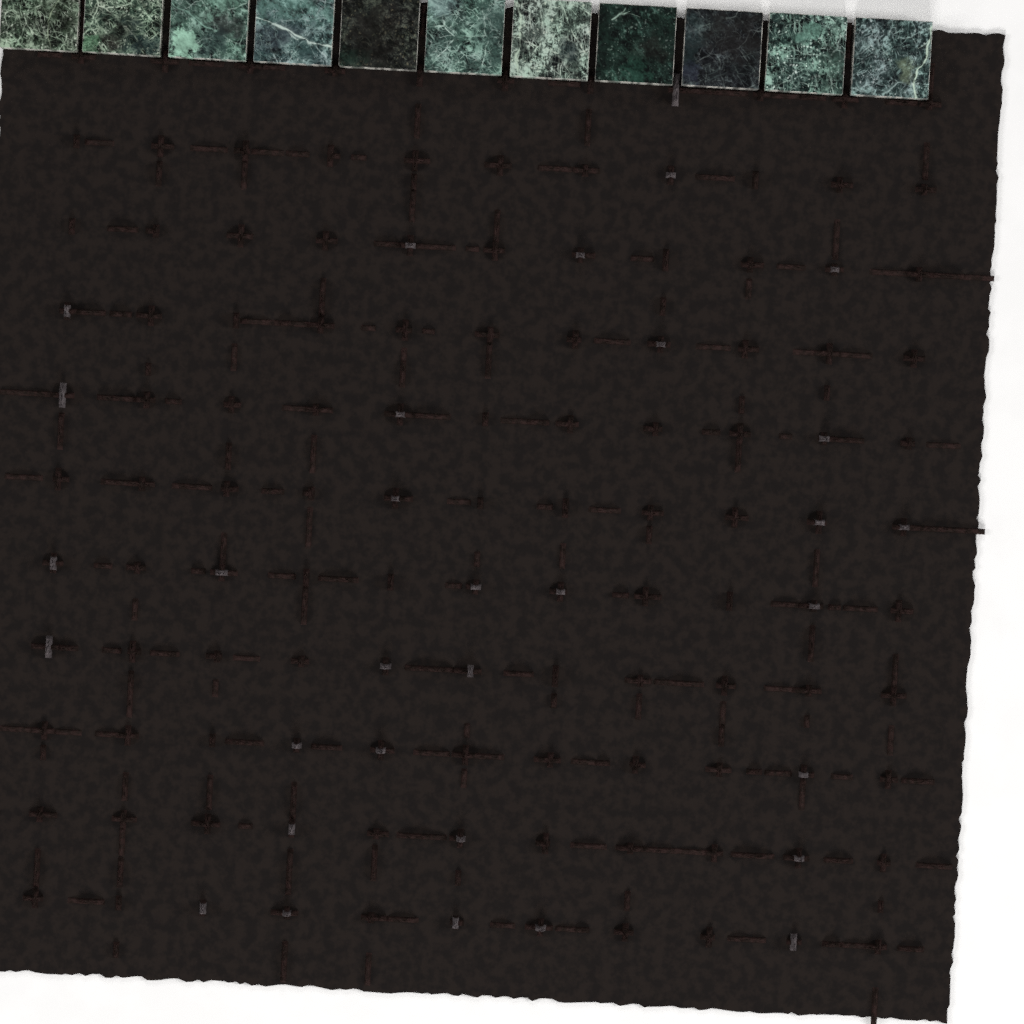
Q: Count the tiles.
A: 11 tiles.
